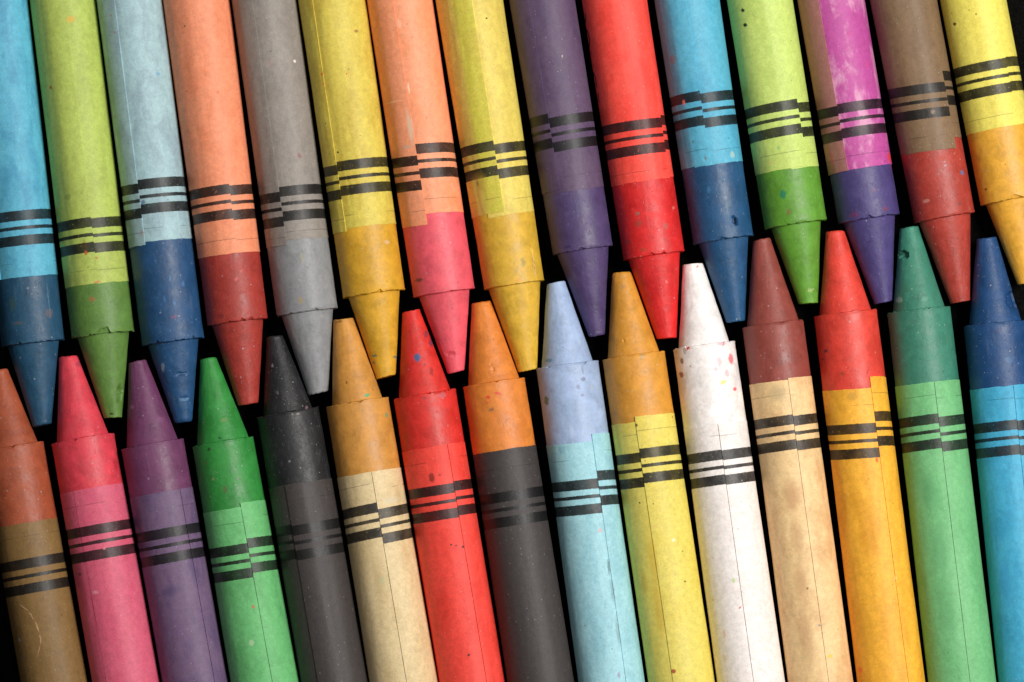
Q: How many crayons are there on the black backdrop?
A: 30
